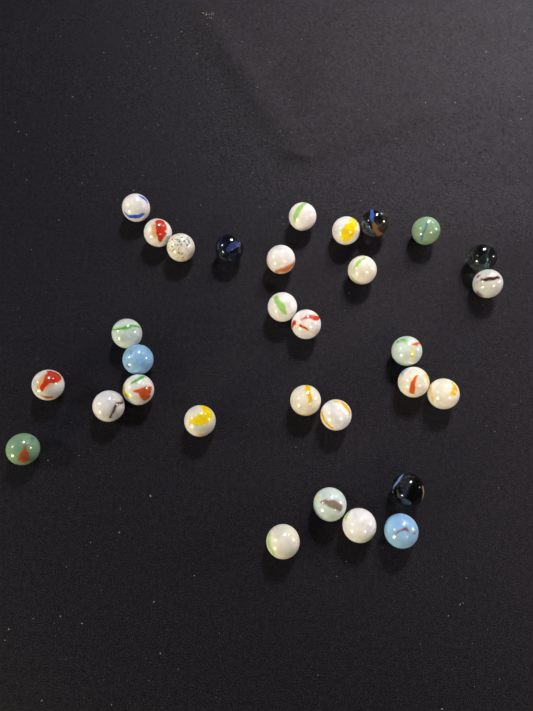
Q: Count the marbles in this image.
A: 31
